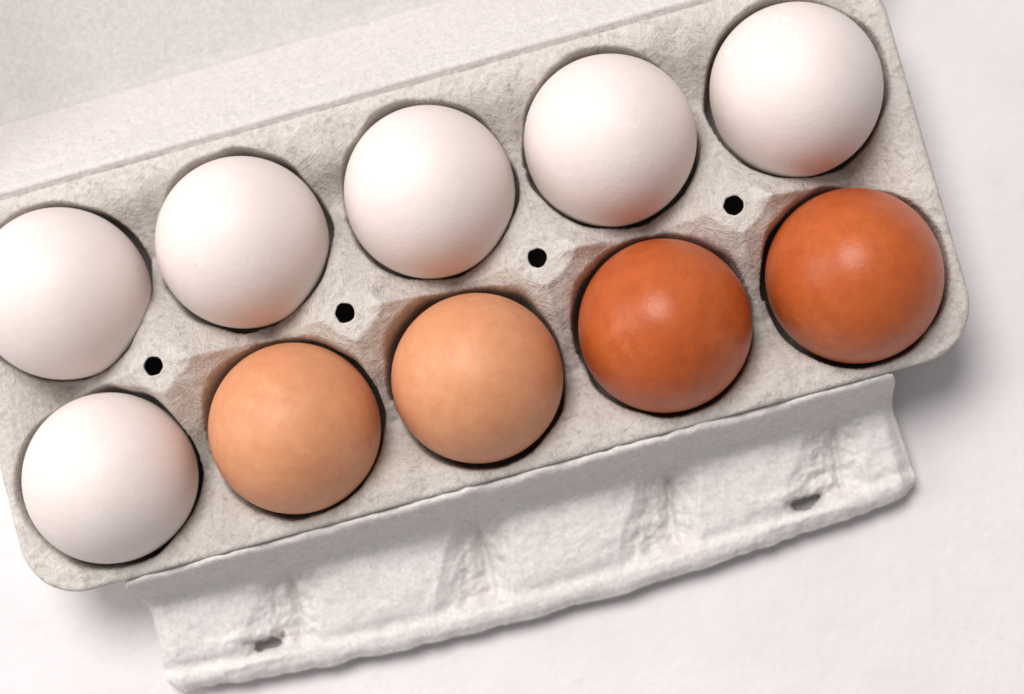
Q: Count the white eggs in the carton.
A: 6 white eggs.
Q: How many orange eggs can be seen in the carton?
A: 2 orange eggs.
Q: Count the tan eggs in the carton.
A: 2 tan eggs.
